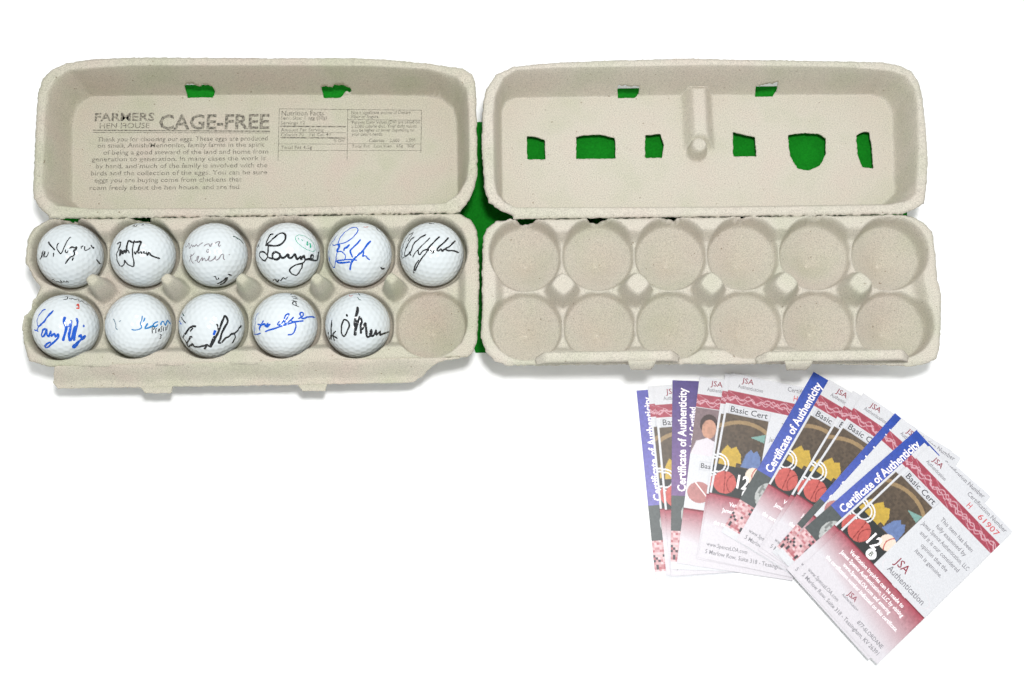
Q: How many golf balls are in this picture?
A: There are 11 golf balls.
